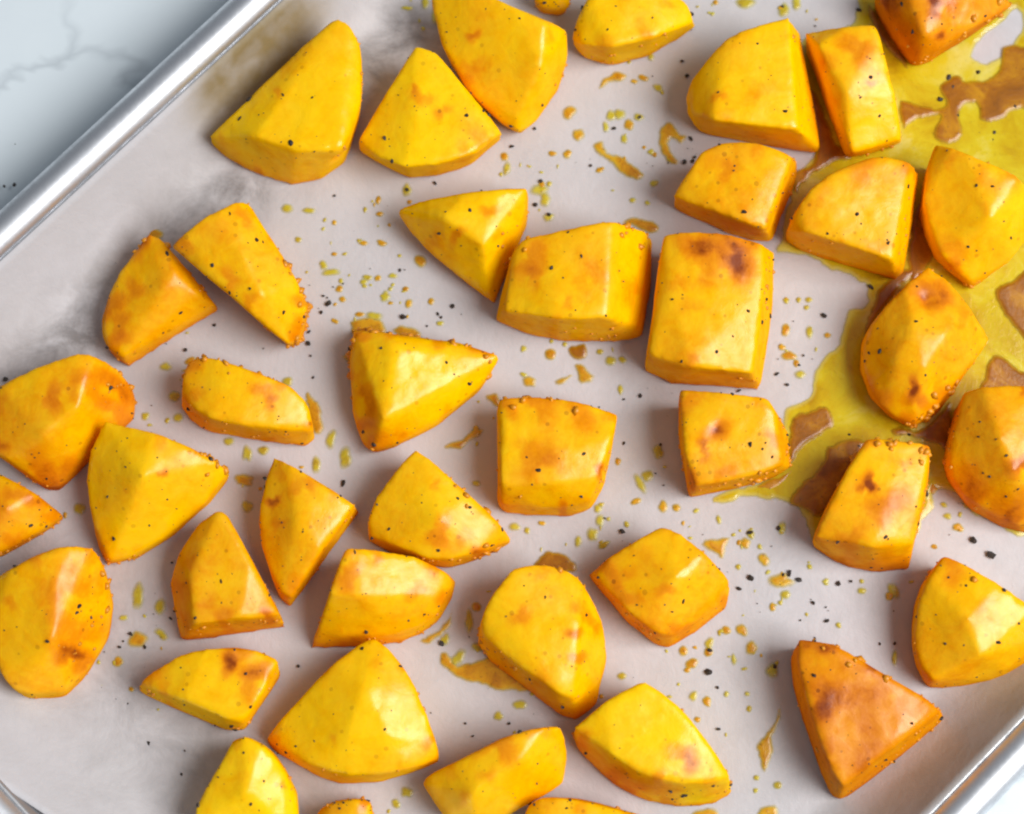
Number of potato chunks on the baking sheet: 42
